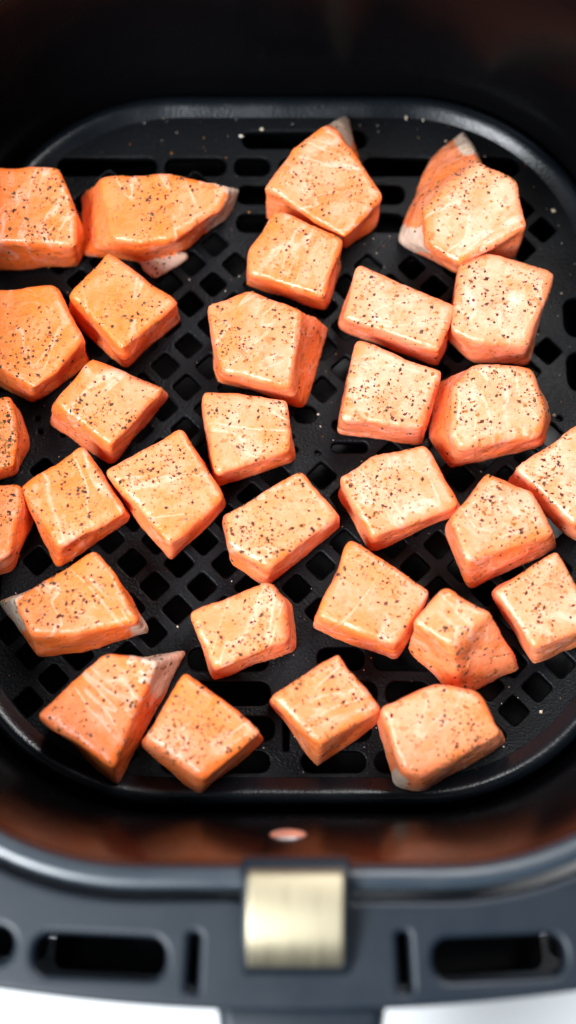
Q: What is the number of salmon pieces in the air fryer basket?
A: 31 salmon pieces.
